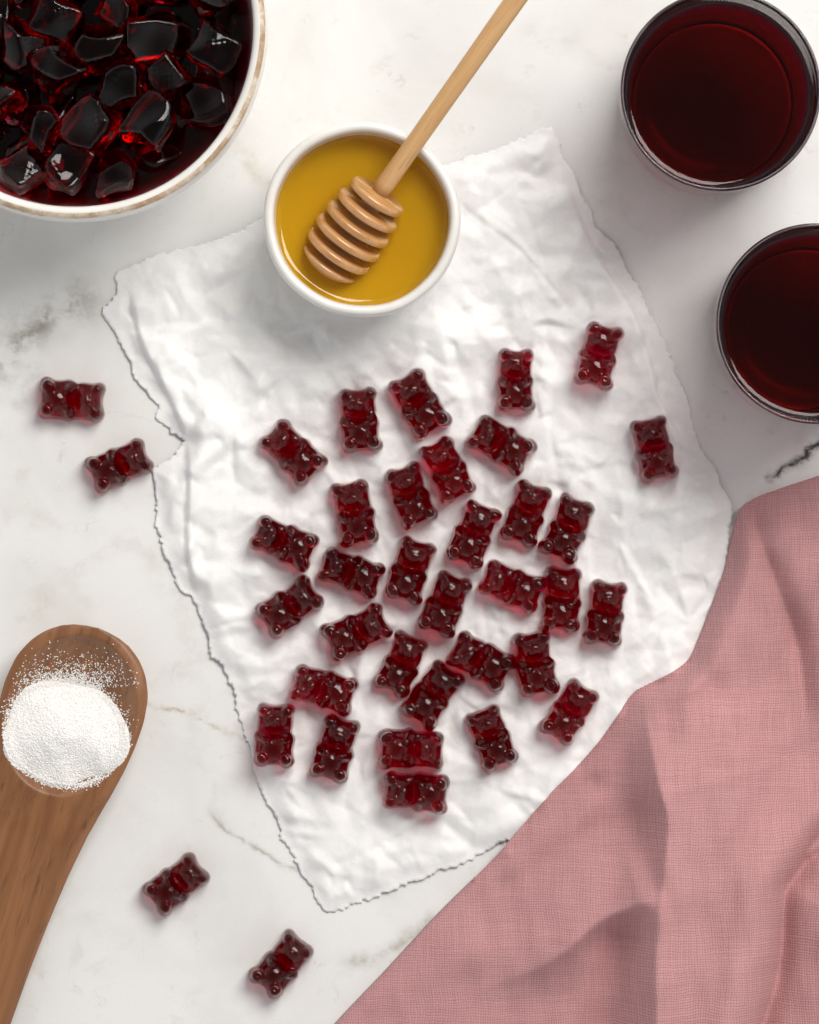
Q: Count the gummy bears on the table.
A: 37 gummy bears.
